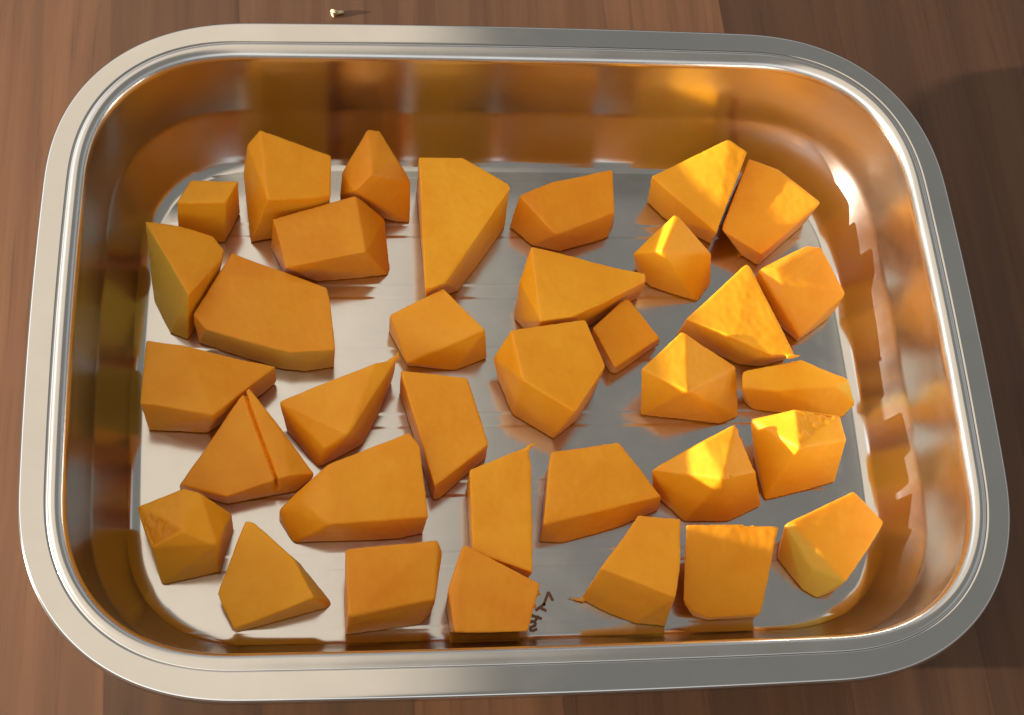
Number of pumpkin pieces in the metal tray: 35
